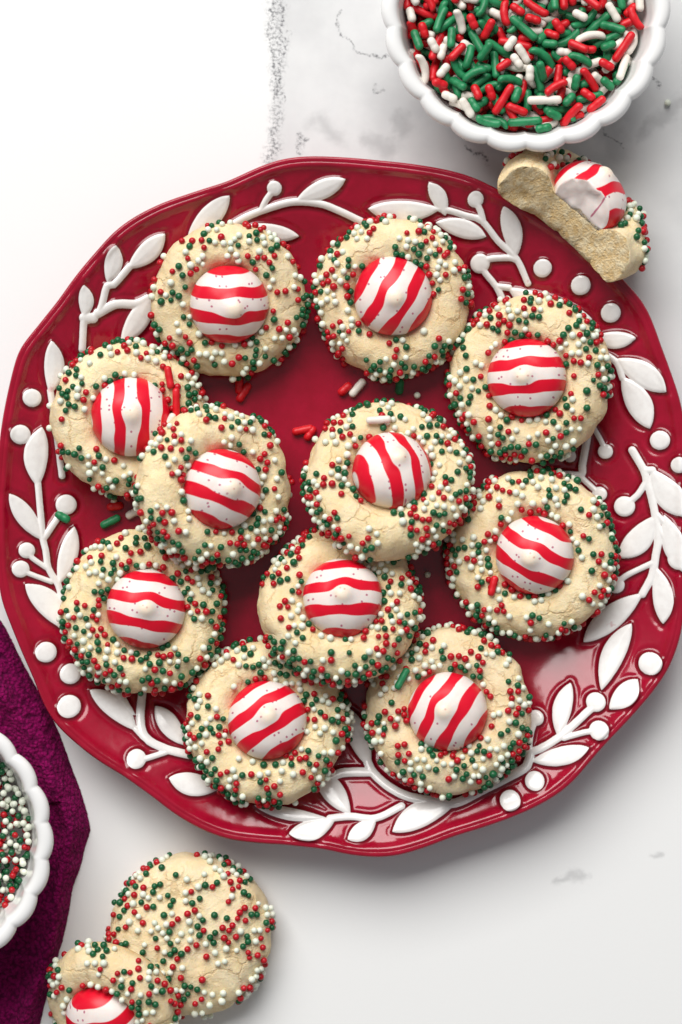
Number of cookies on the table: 14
